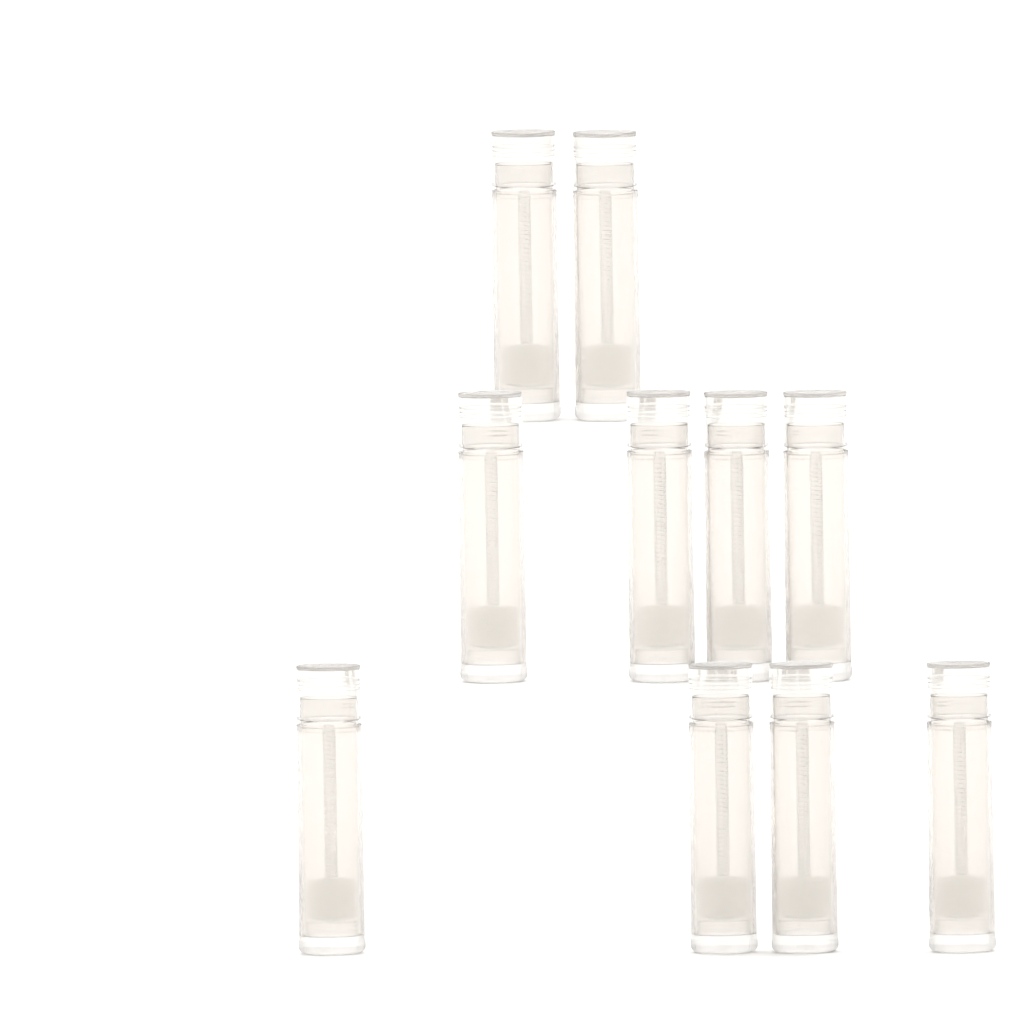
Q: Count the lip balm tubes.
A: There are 10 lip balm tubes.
